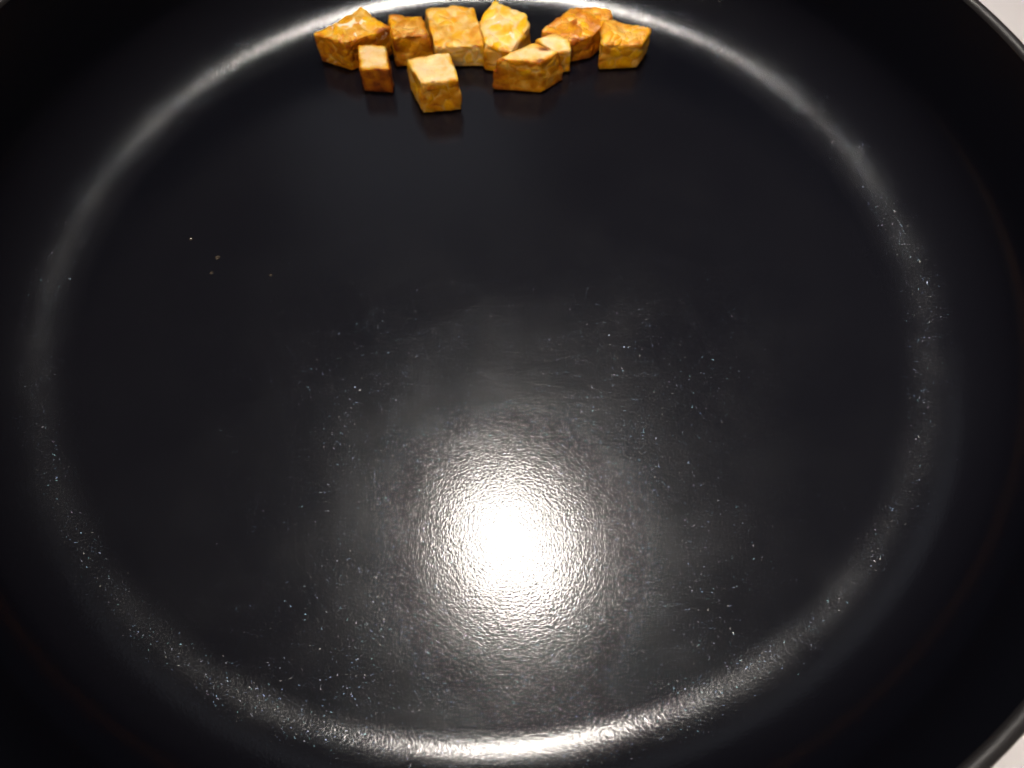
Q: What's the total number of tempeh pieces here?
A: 10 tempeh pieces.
